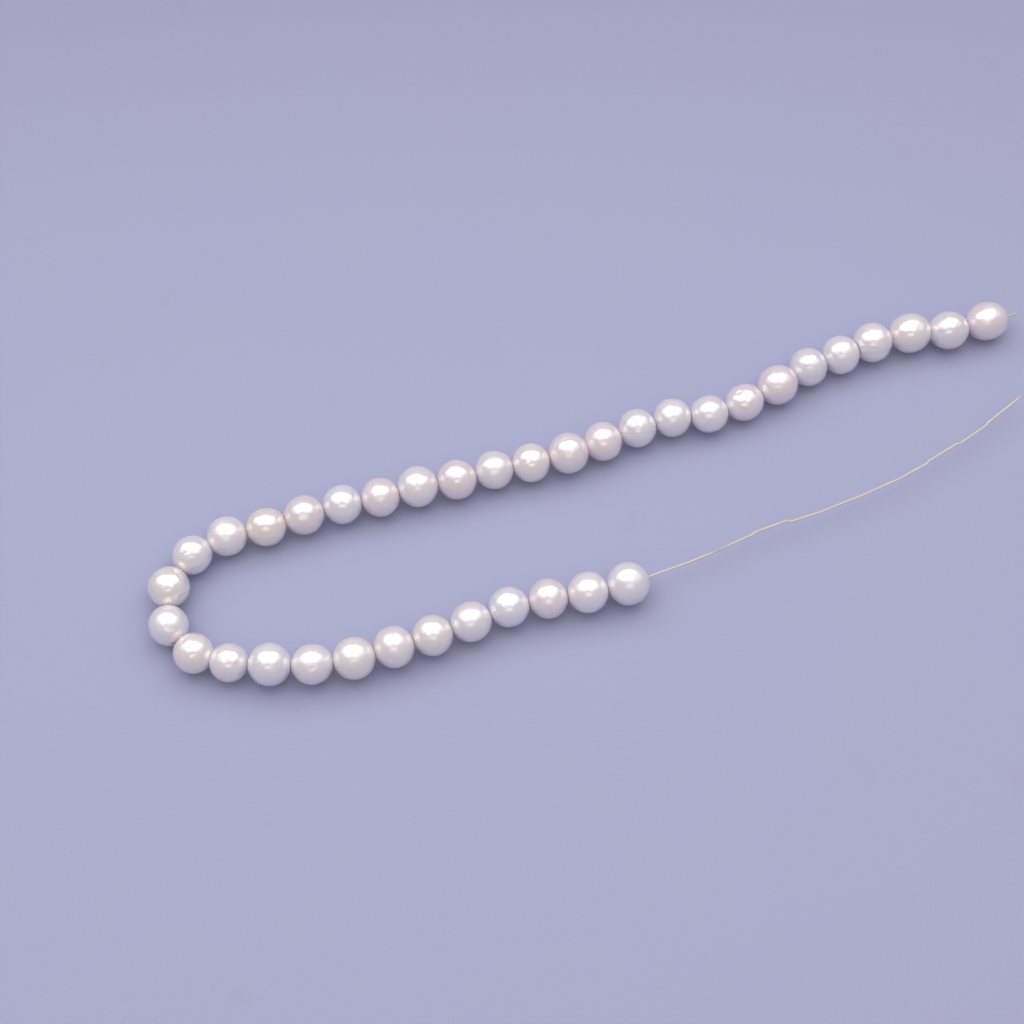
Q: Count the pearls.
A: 37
